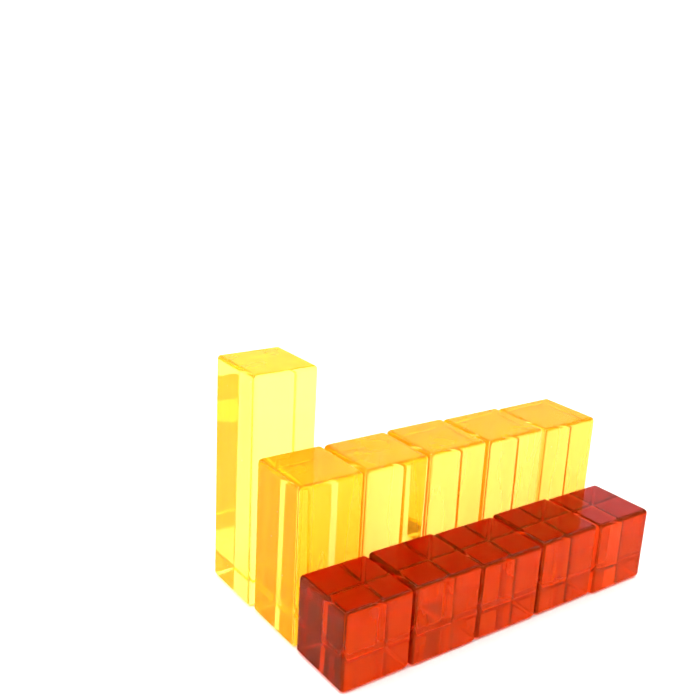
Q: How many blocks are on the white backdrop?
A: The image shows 11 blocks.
